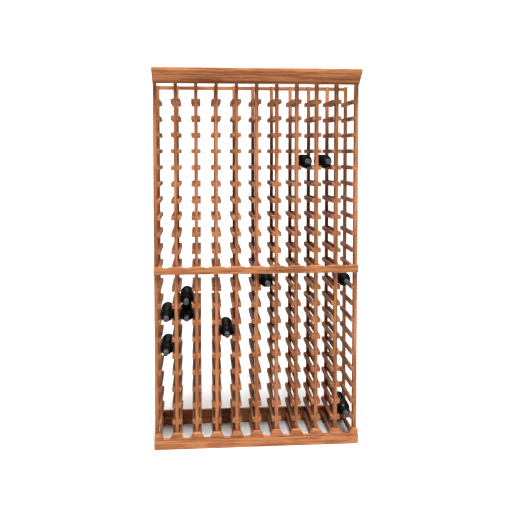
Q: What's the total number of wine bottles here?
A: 10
